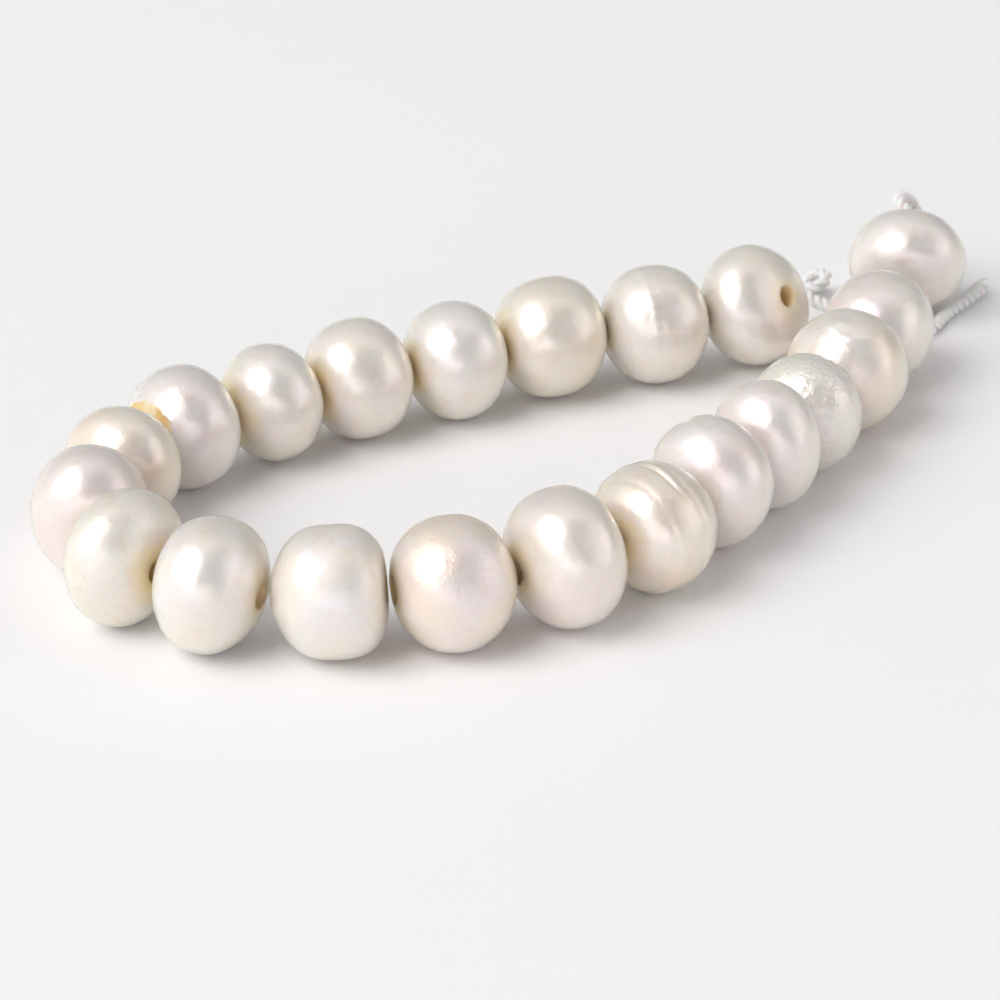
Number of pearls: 21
